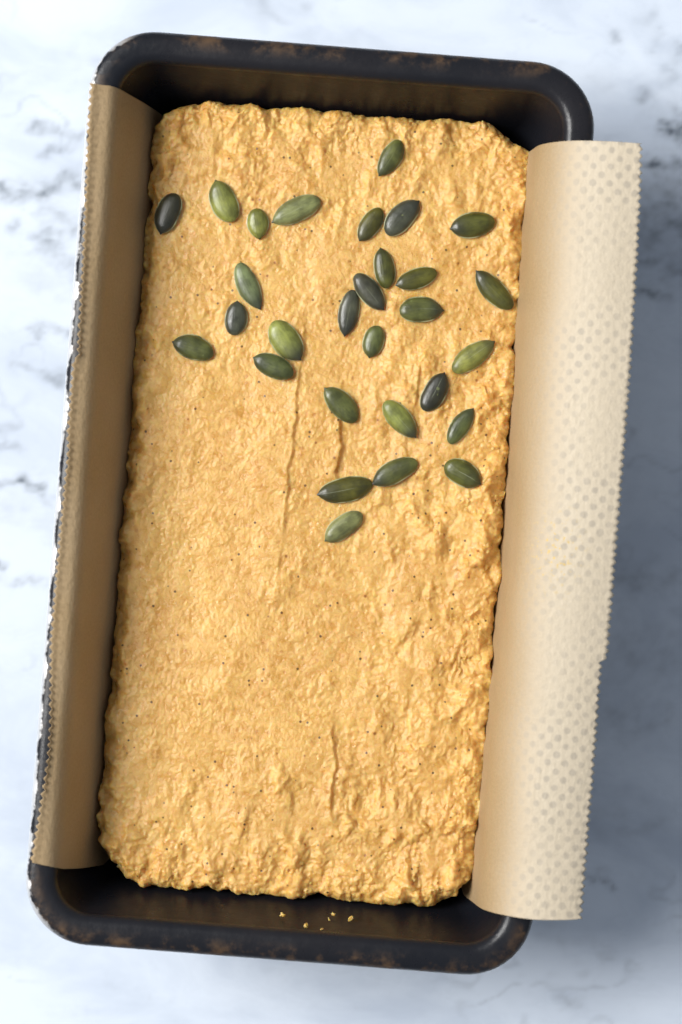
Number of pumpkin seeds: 29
